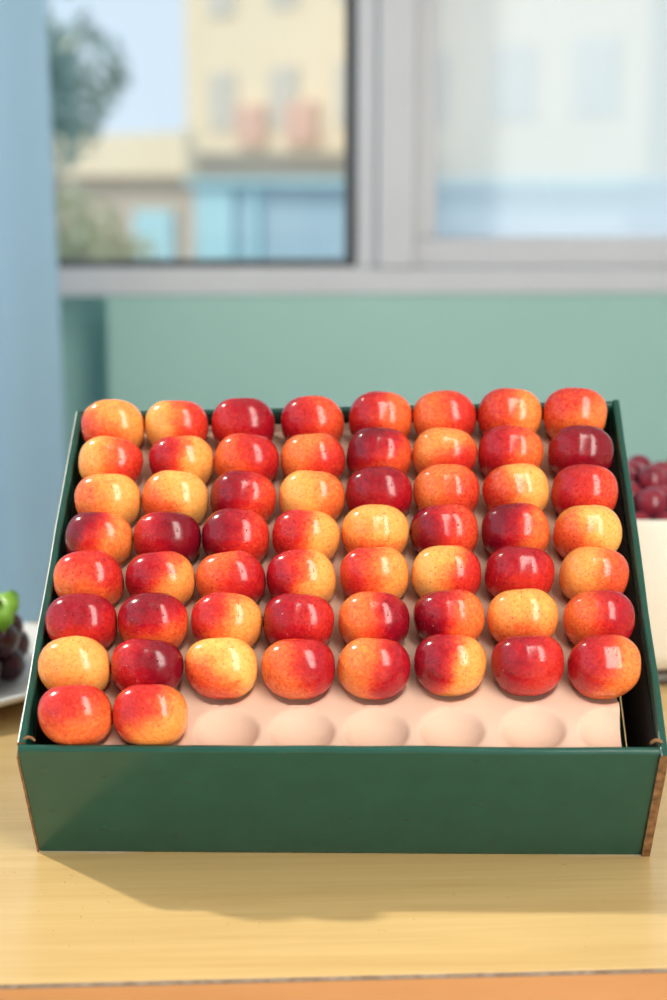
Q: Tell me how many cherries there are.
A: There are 58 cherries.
